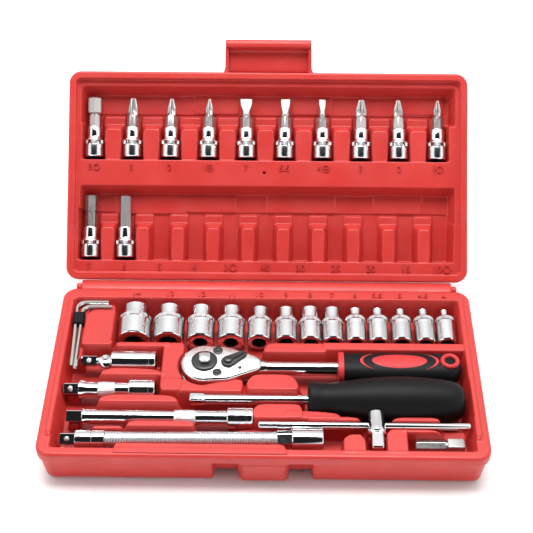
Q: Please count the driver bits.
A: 12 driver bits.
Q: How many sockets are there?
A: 13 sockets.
